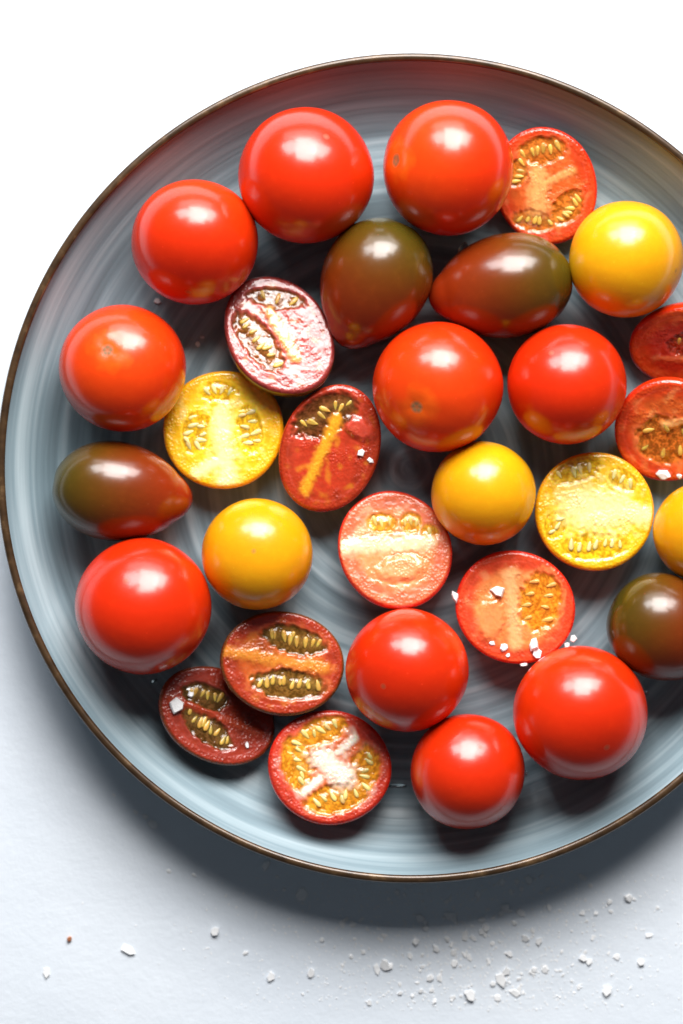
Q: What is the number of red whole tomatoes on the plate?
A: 10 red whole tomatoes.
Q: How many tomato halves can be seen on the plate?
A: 12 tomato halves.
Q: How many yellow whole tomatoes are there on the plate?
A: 4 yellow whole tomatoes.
